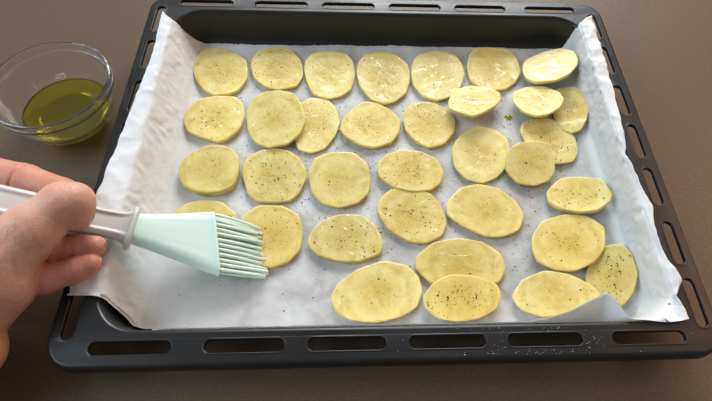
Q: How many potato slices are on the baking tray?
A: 34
